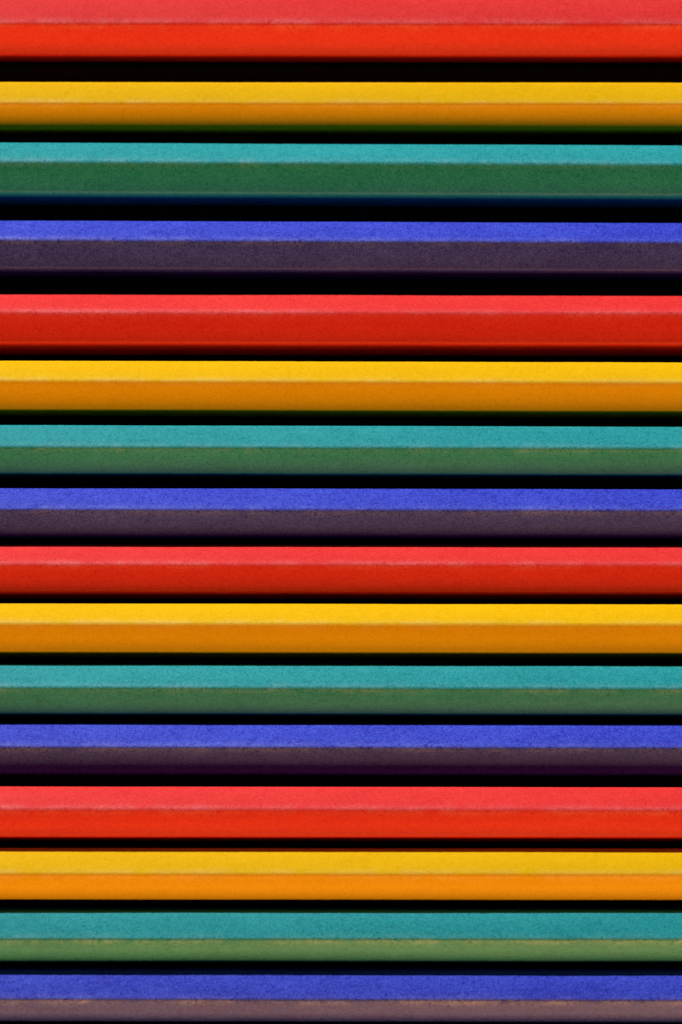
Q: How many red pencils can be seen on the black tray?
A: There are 4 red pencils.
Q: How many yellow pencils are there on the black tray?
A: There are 4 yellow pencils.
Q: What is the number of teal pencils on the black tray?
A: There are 4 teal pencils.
